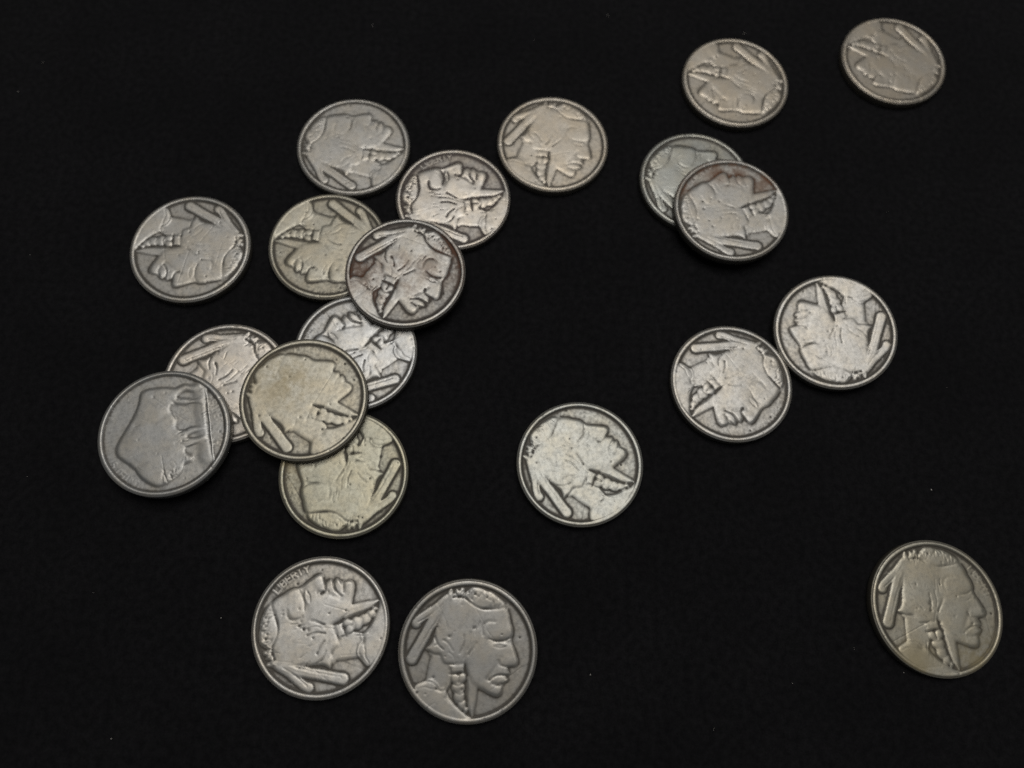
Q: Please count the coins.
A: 21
